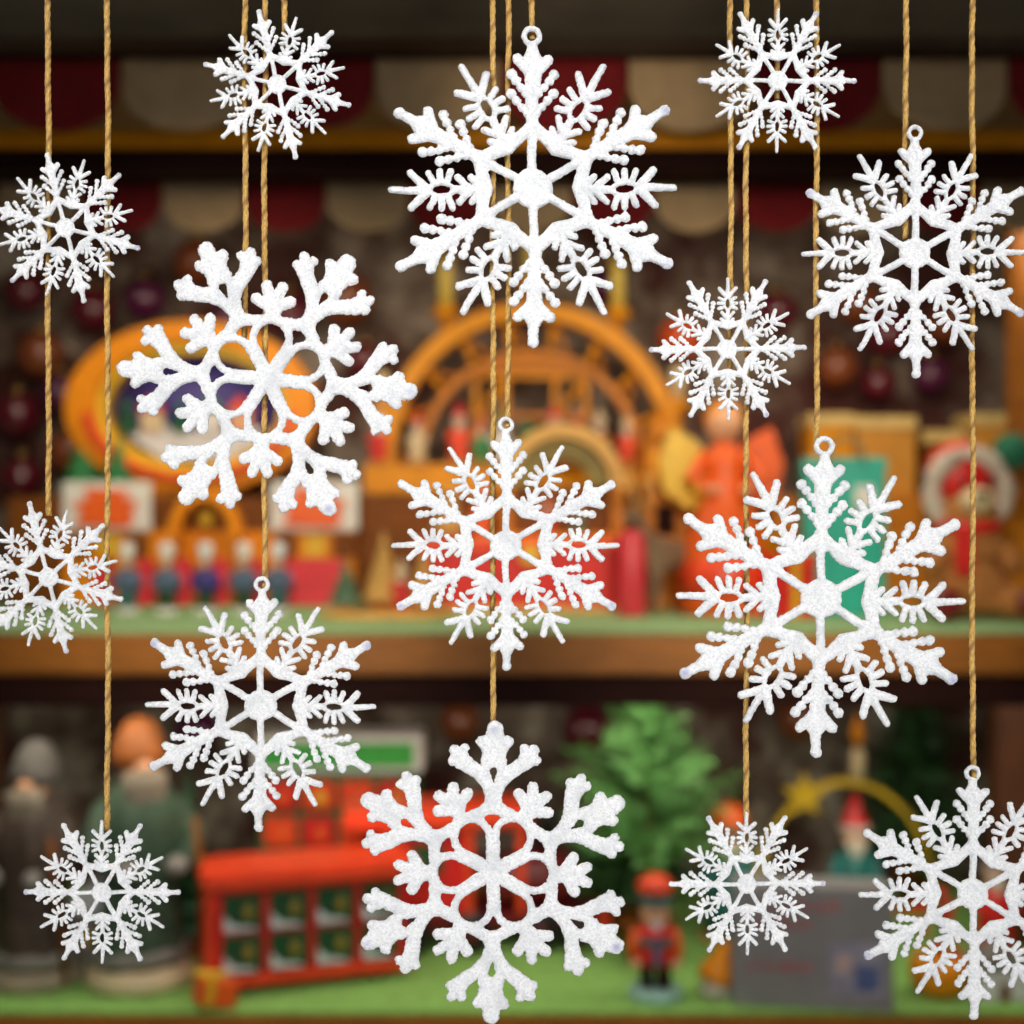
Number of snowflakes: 15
